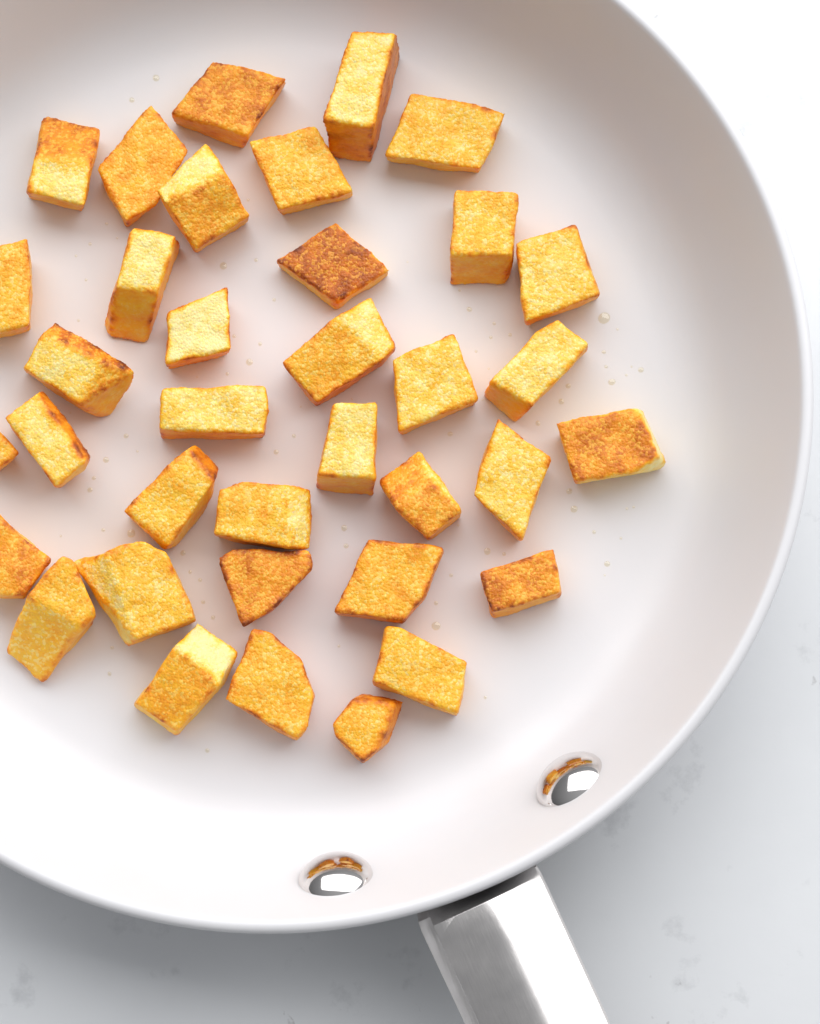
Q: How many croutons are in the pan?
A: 36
